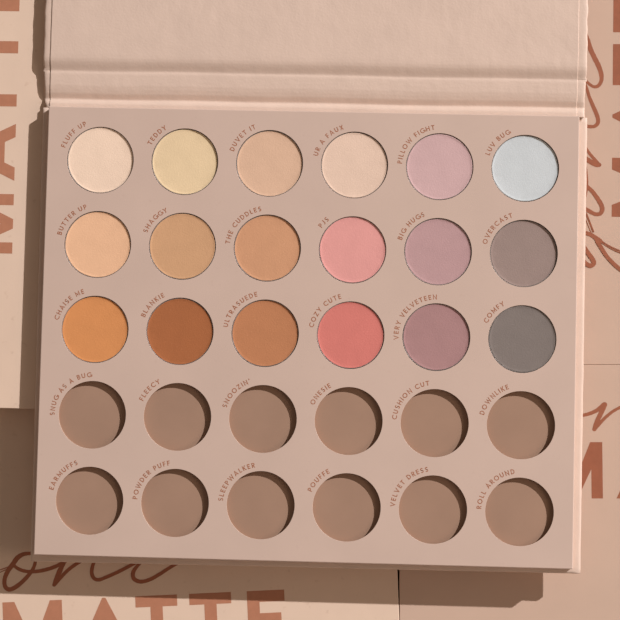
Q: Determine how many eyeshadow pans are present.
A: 18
